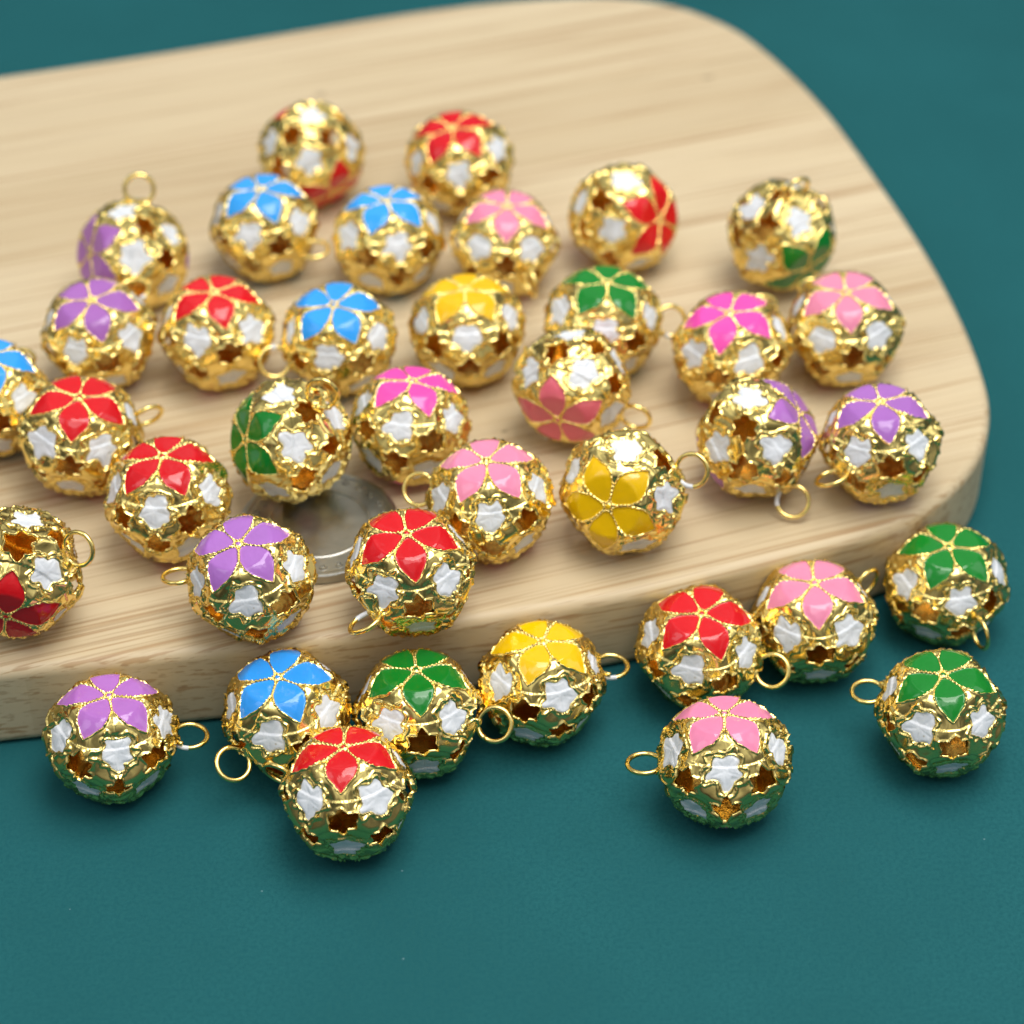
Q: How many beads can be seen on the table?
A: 38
